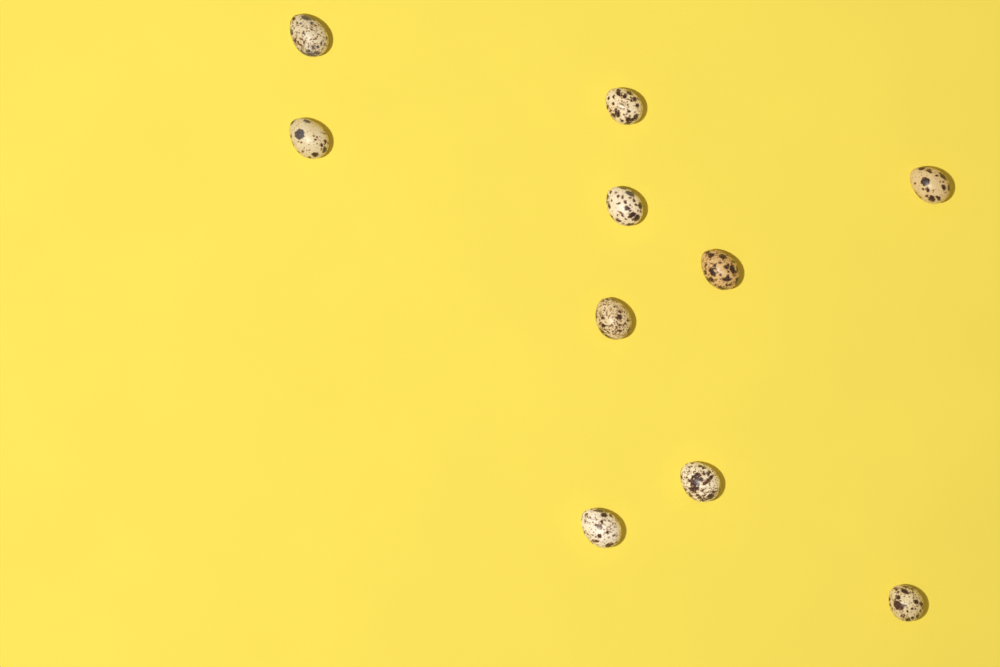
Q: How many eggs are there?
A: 10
